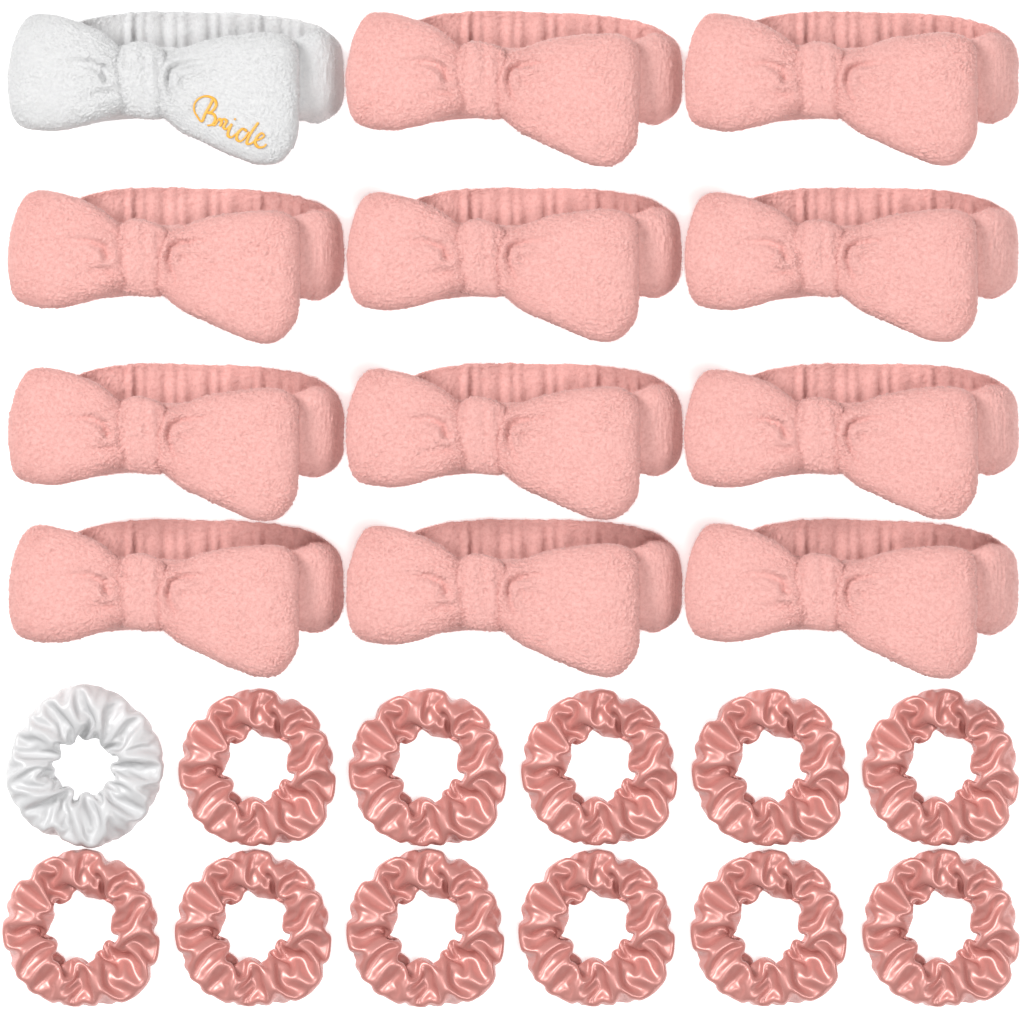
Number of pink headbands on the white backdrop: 11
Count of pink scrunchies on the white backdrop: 11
